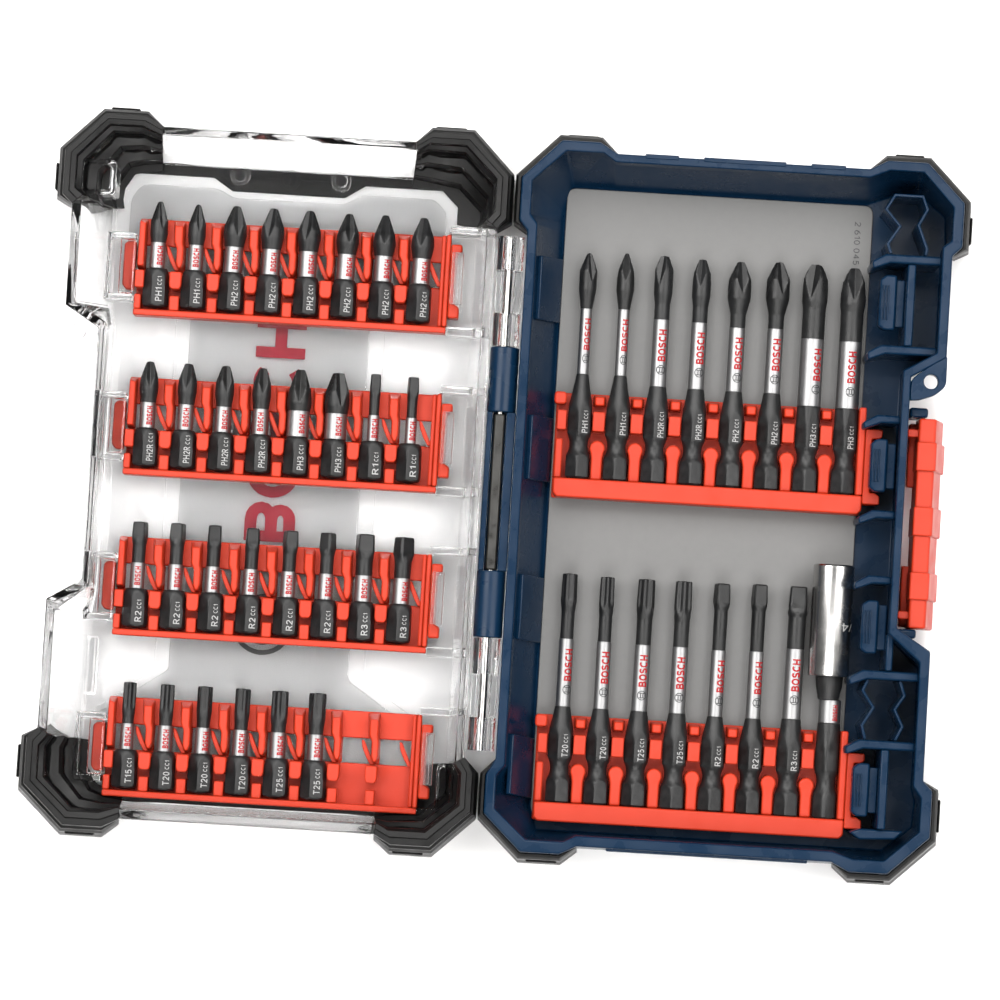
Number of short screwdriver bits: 30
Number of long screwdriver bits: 15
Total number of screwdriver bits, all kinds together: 45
